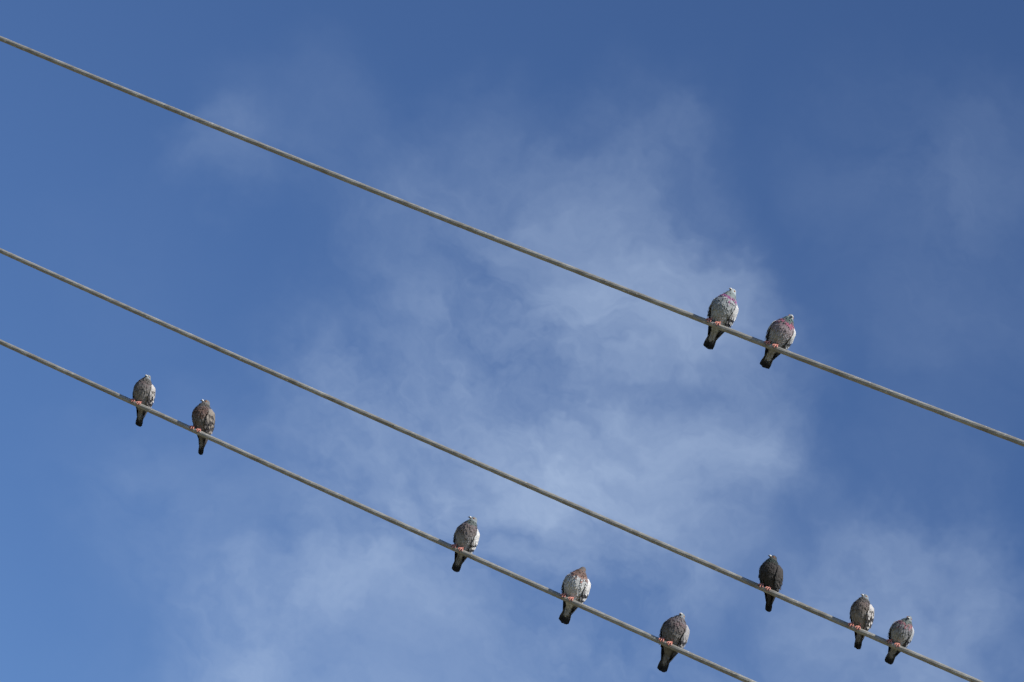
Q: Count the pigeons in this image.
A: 10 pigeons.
